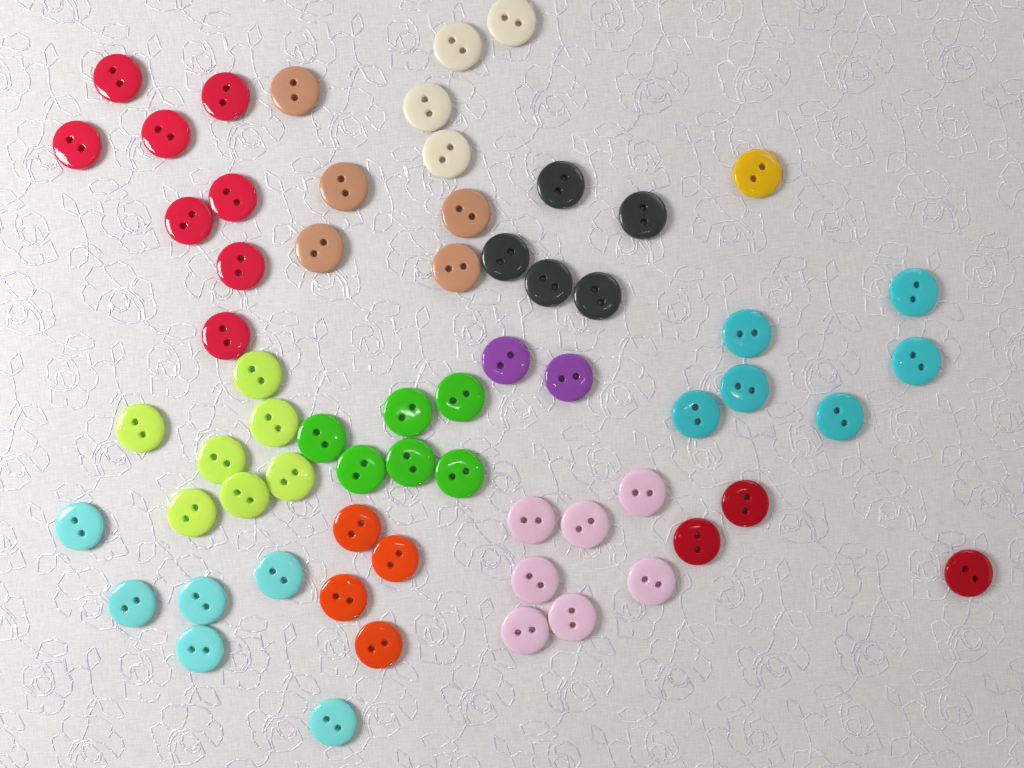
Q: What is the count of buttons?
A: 64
